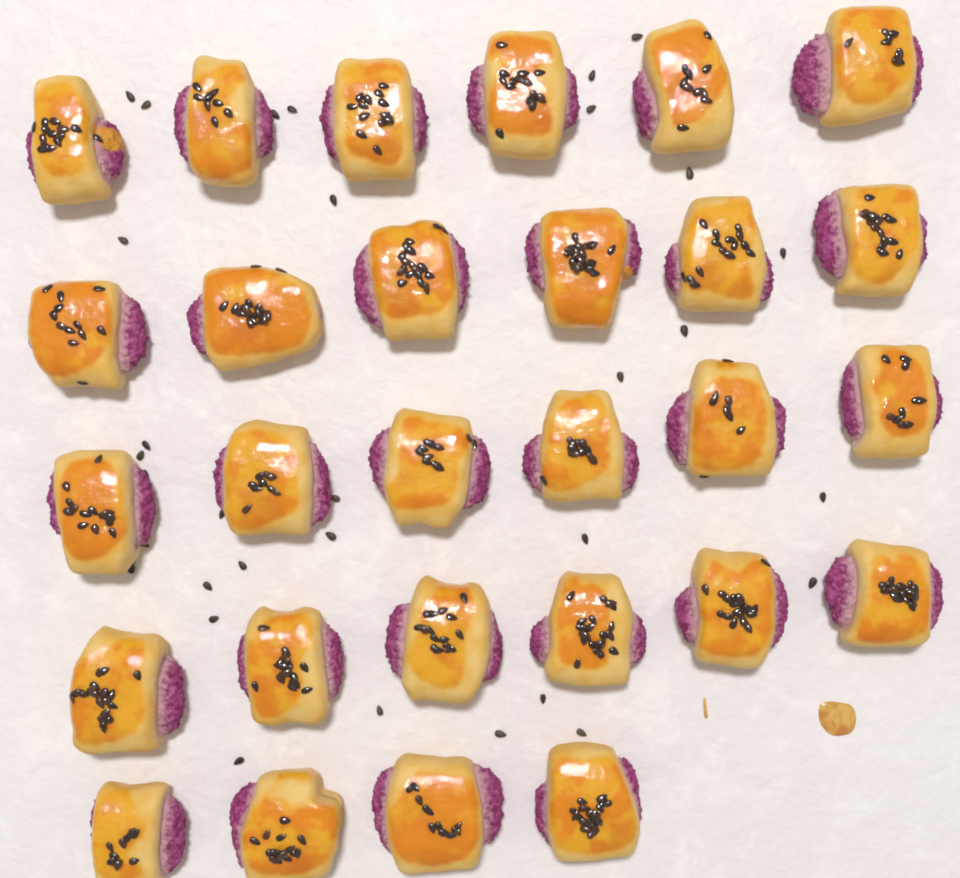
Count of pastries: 28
